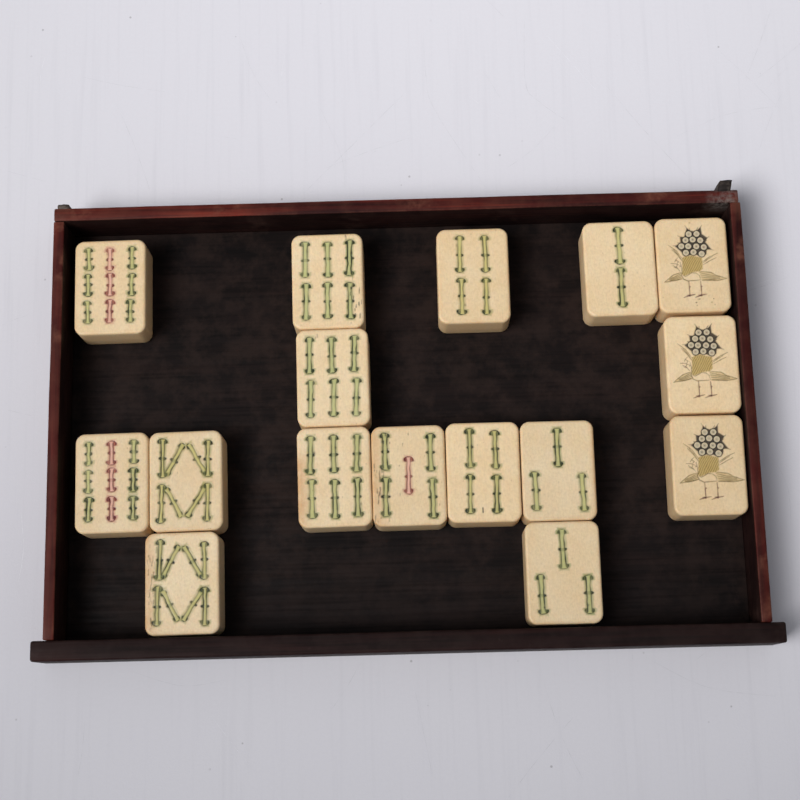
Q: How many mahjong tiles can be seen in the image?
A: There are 16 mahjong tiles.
